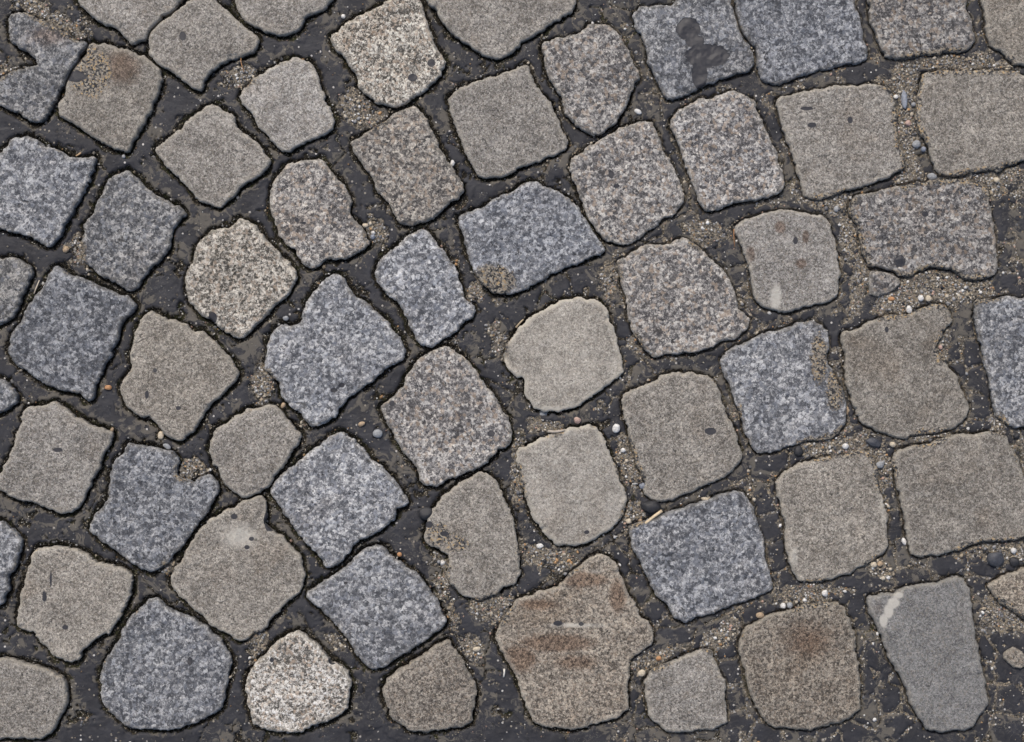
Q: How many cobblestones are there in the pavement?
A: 62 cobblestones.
